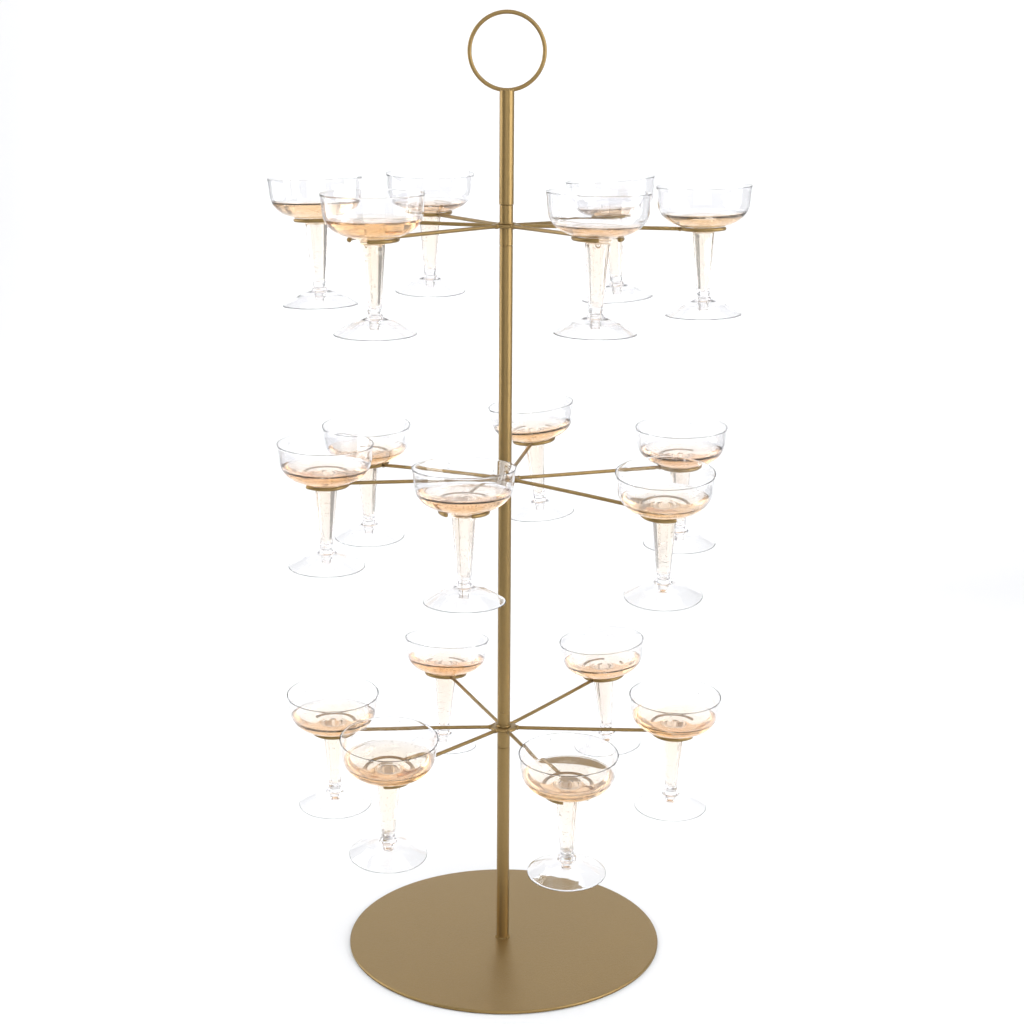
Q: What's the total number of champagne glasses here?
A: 18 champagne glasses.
